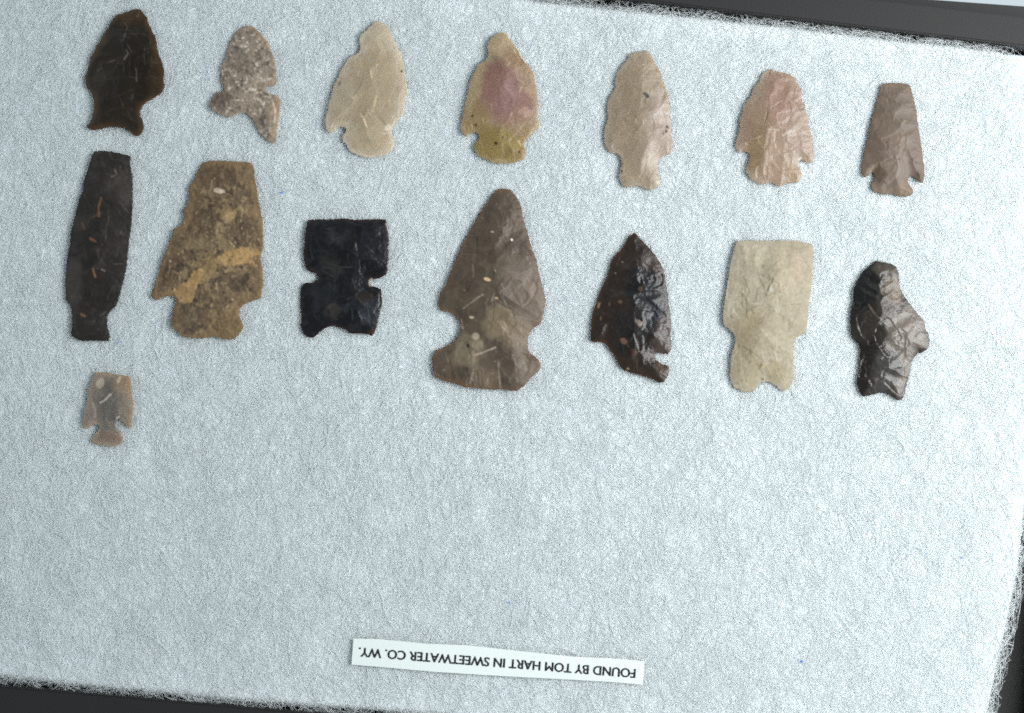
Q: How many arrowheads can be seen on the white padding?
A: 15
